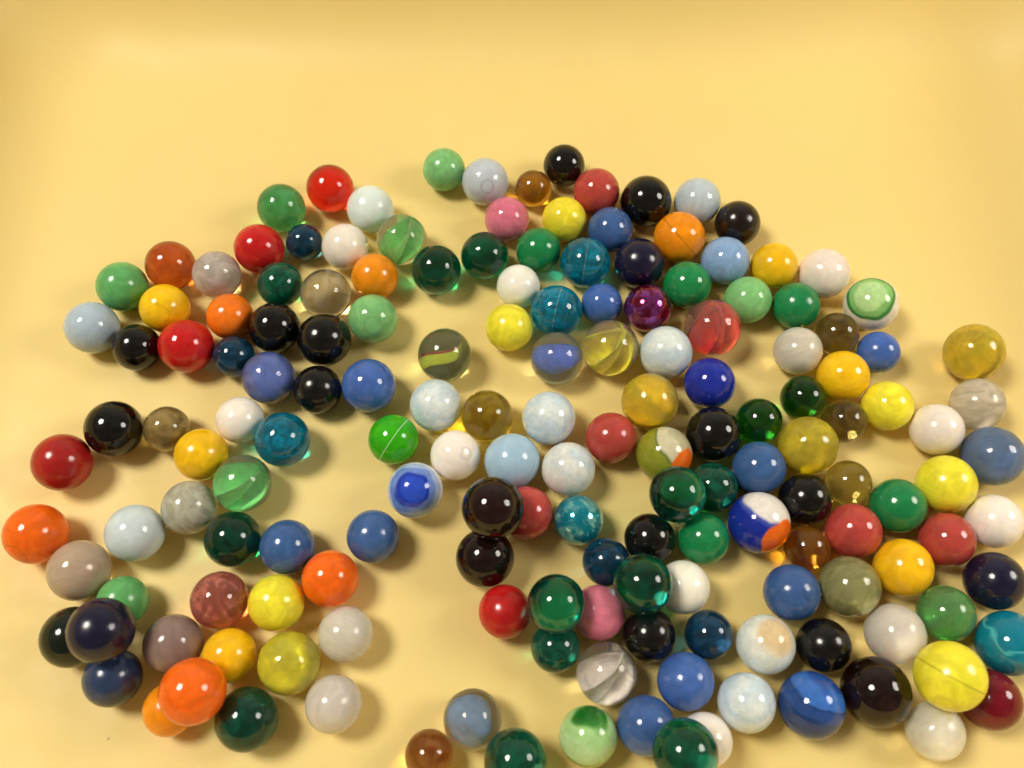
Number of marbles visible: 165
